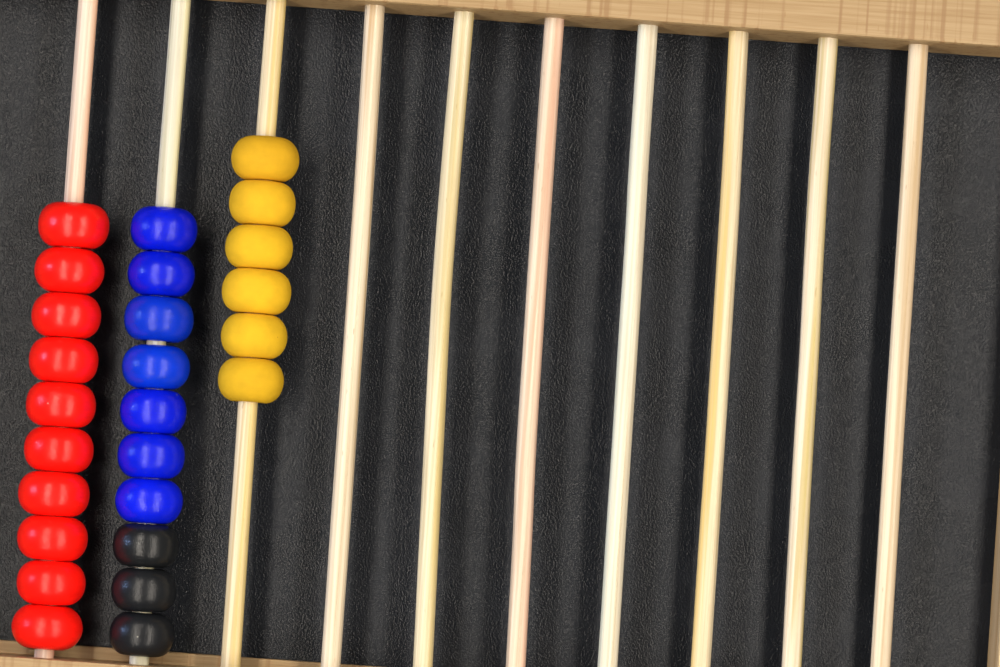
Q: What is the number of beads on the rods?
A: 26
